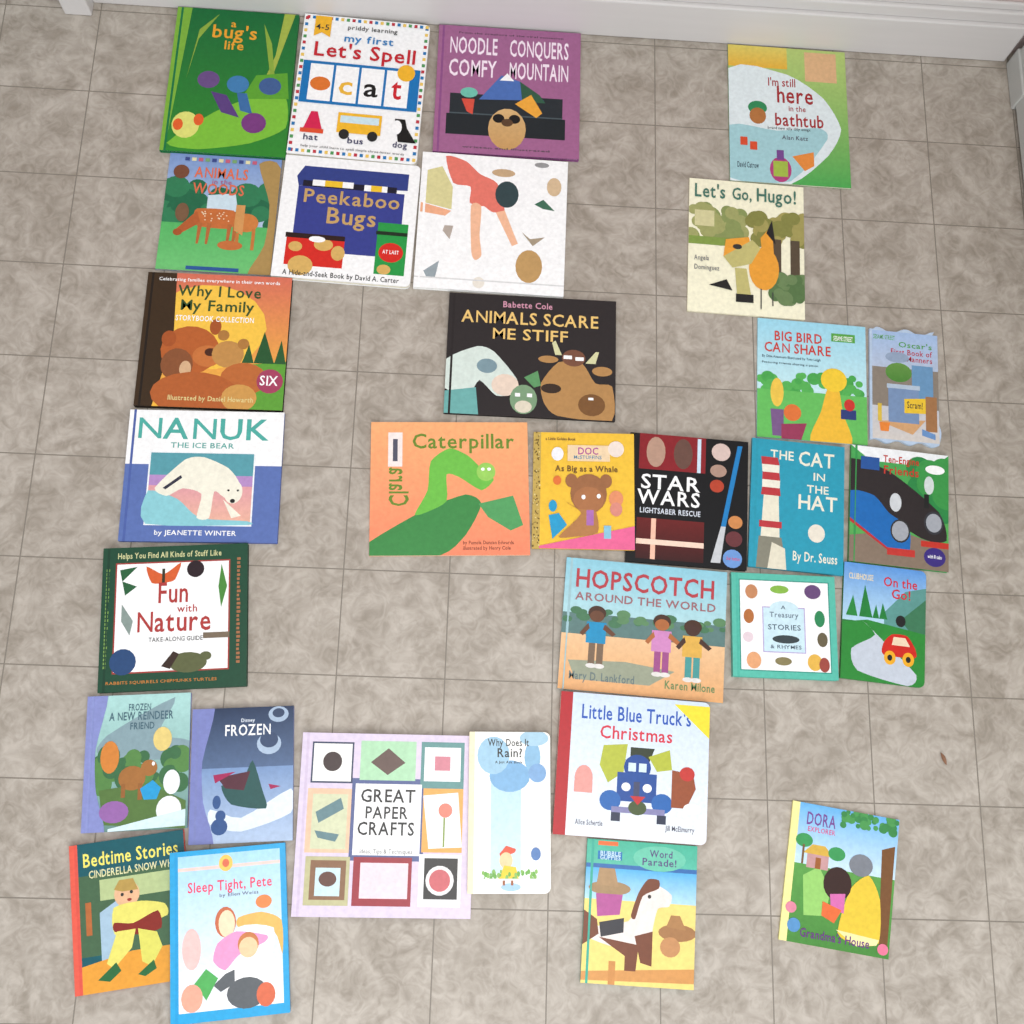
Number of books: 31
